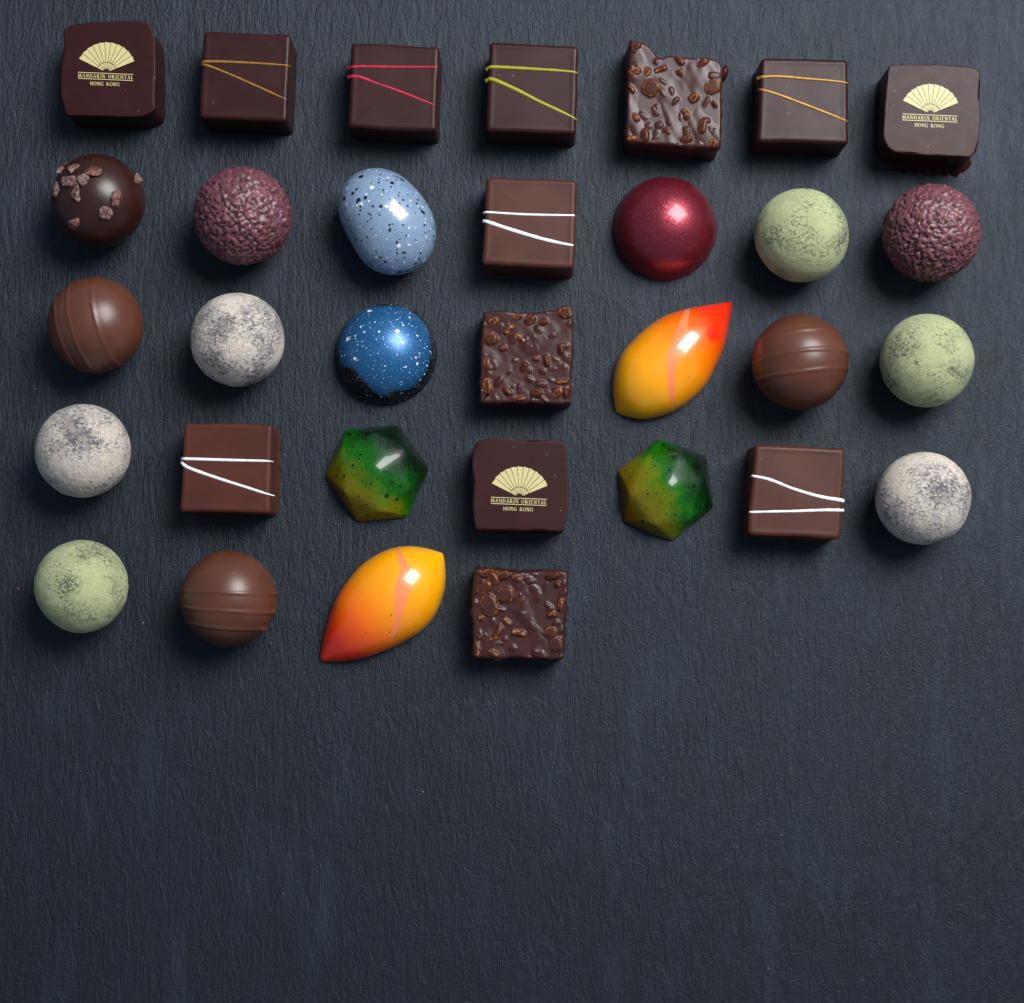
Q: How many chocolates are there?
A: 32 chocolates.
